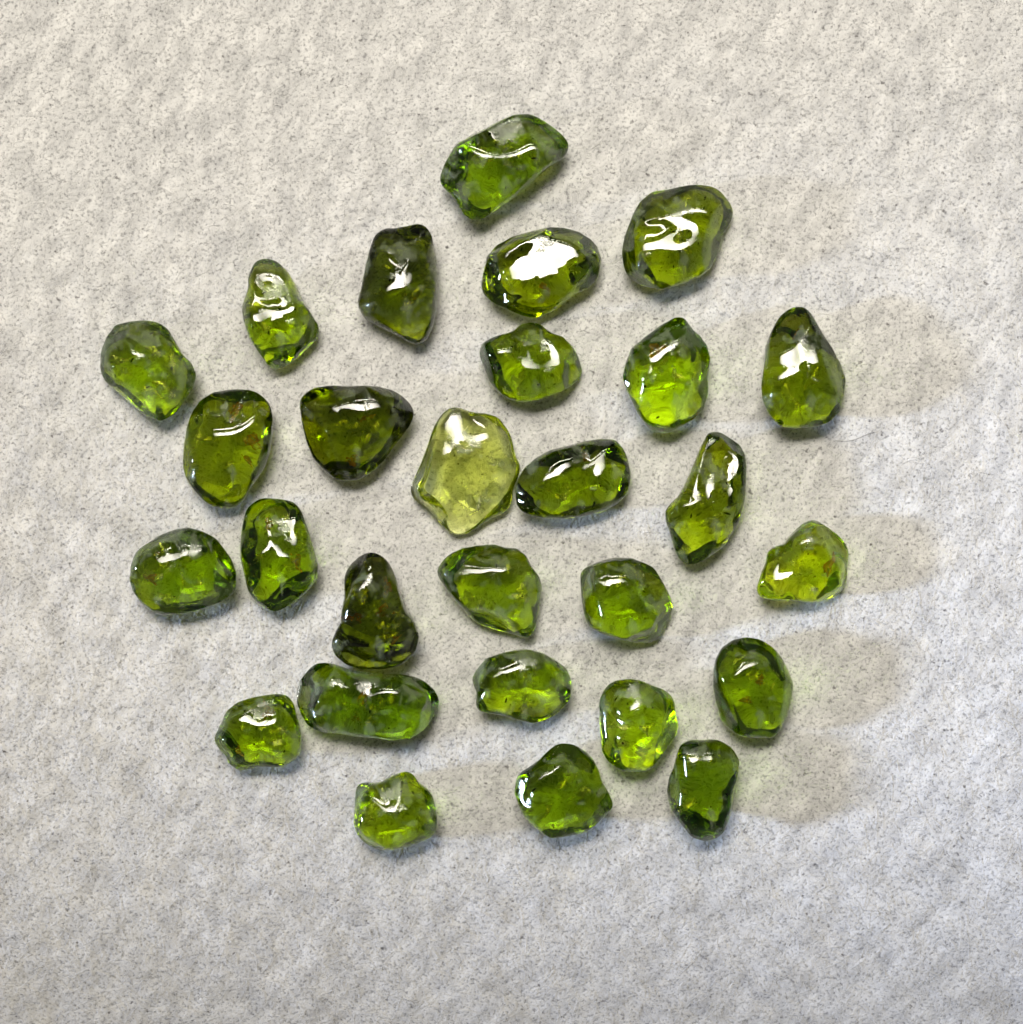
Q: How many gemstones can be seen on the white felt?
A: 28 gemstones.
